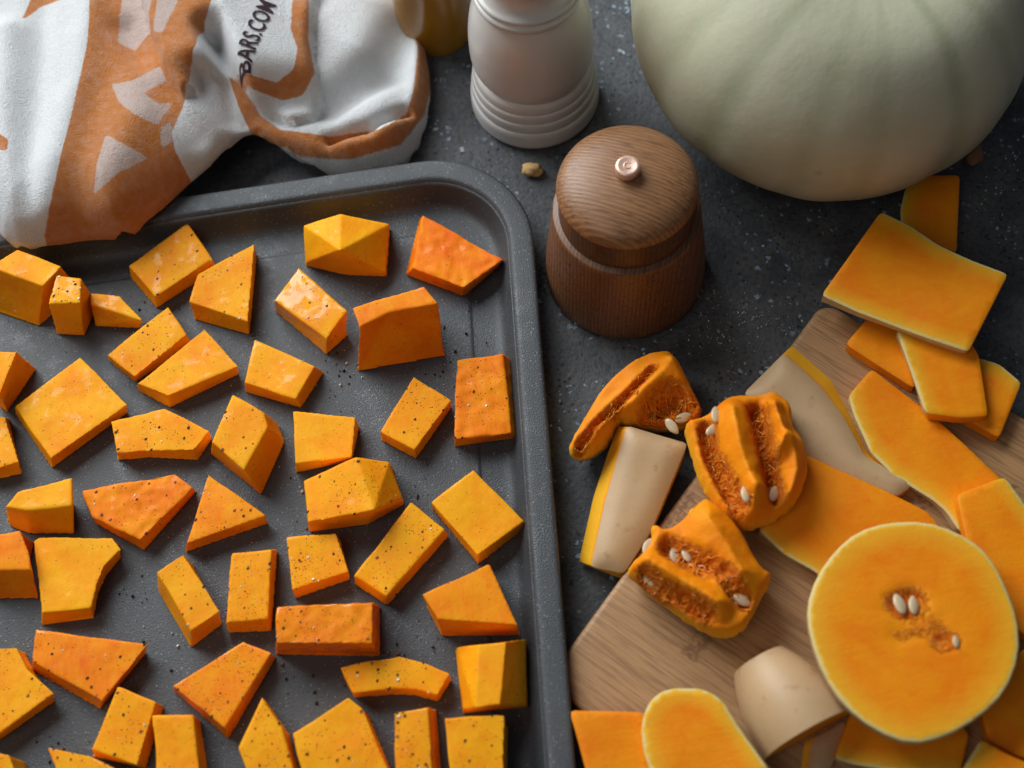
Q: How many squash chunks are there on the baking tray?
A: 46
